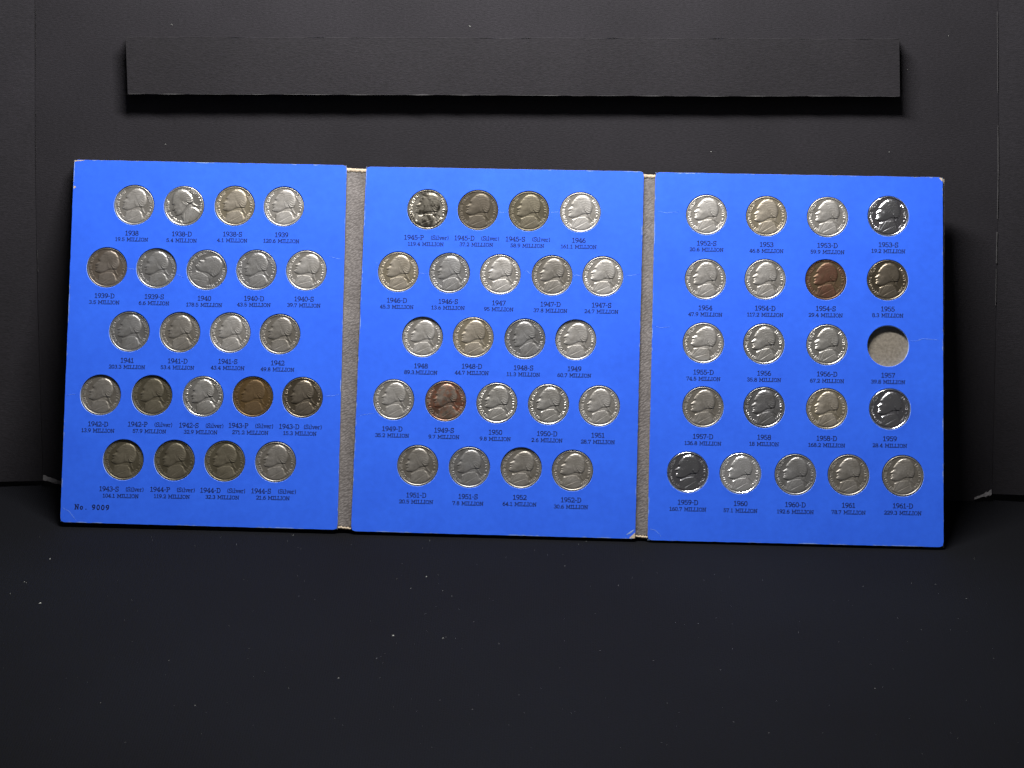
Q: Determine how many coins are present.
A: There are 64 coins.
